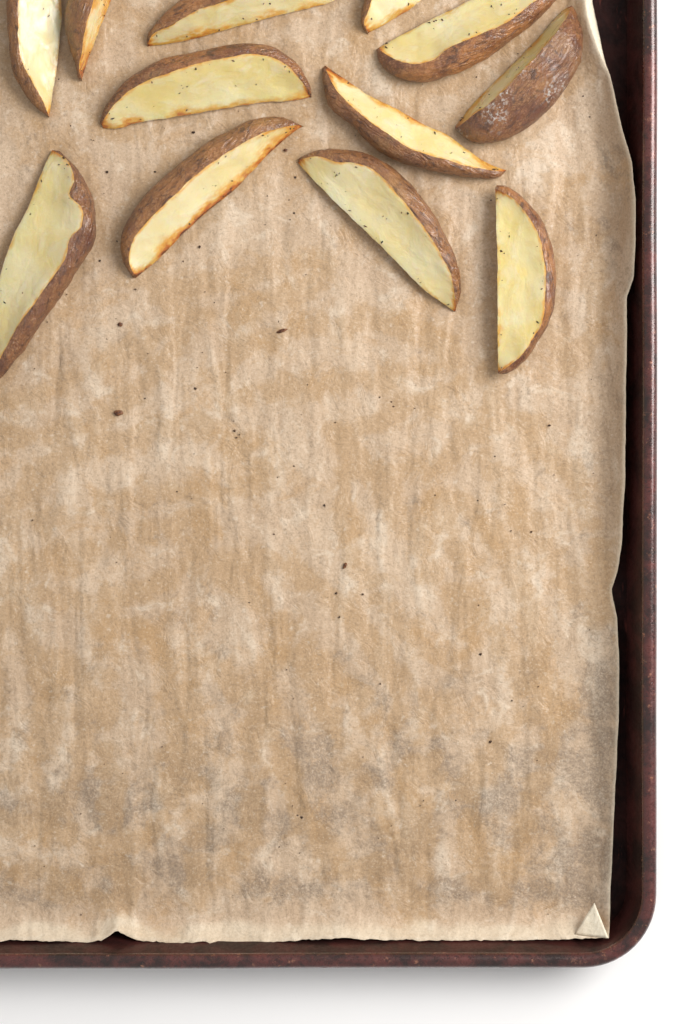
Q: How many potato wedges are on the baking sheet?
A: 12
